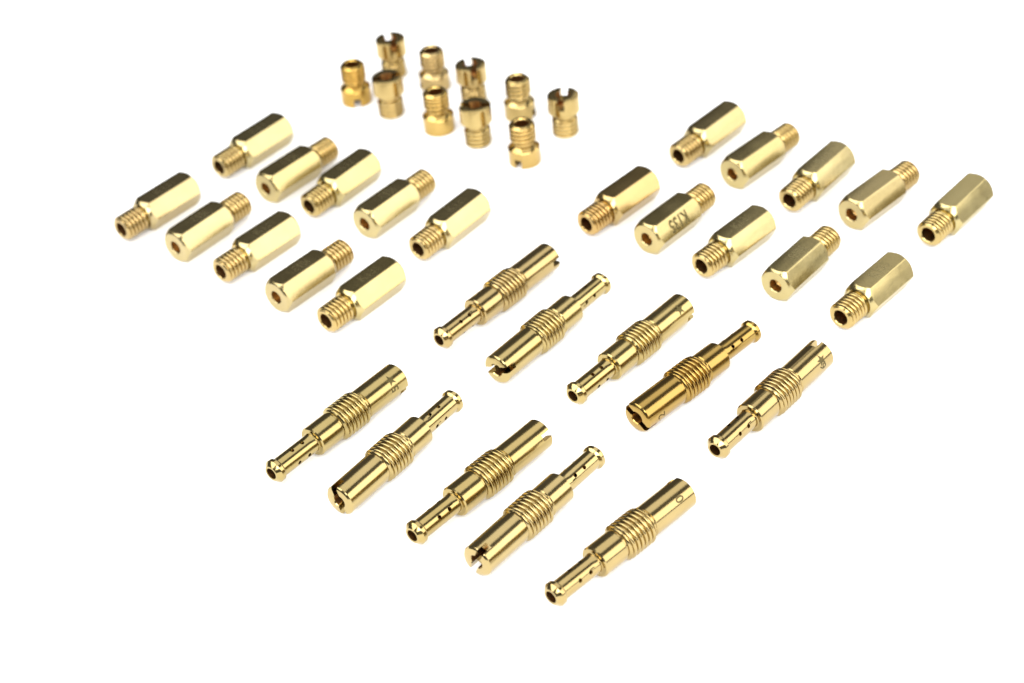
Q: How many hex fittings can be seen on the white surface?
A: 20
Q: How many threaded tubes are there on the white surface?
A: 10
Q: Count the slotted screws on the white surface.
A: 10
